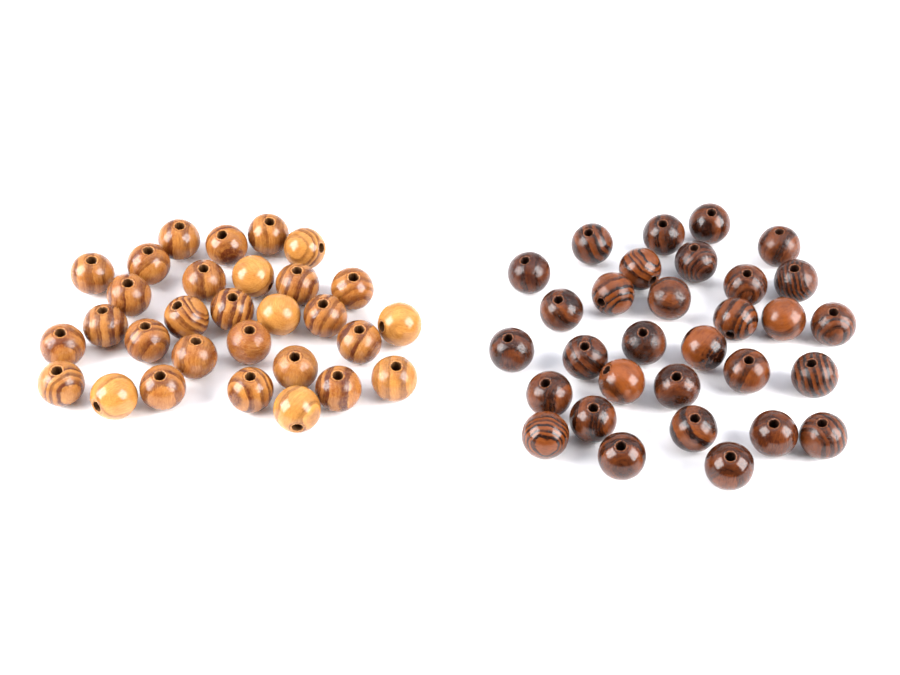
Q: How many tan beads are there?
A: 30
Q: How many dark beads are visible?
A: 31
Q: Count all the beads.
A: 61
